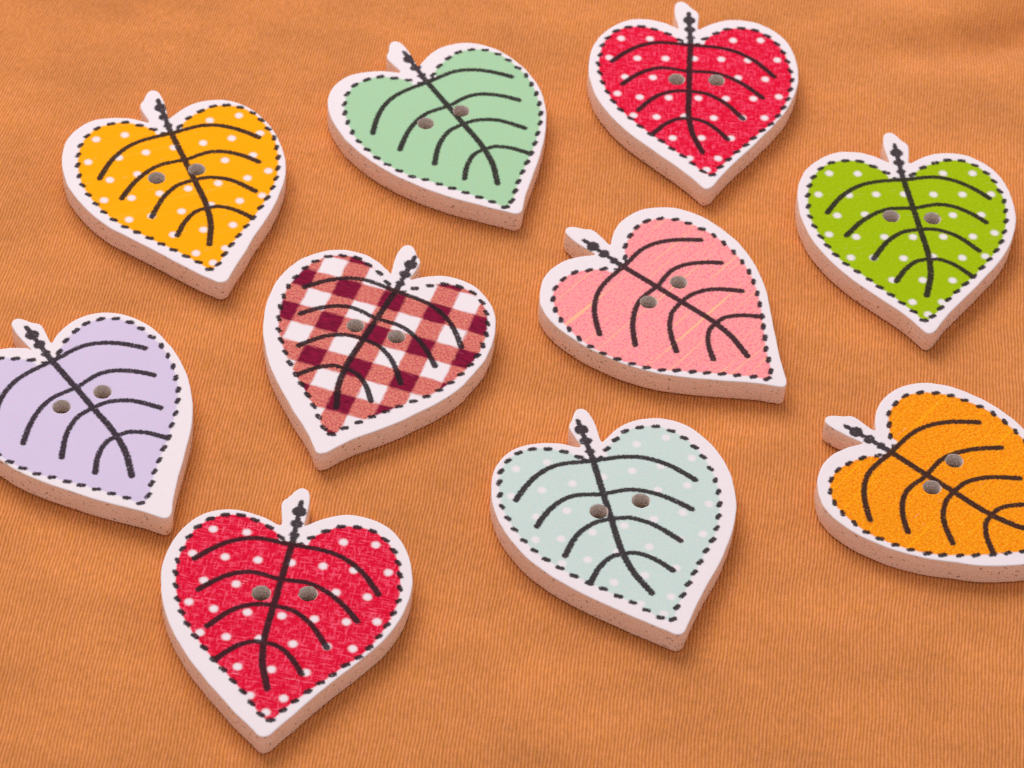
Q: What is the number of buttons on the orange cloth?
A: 10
